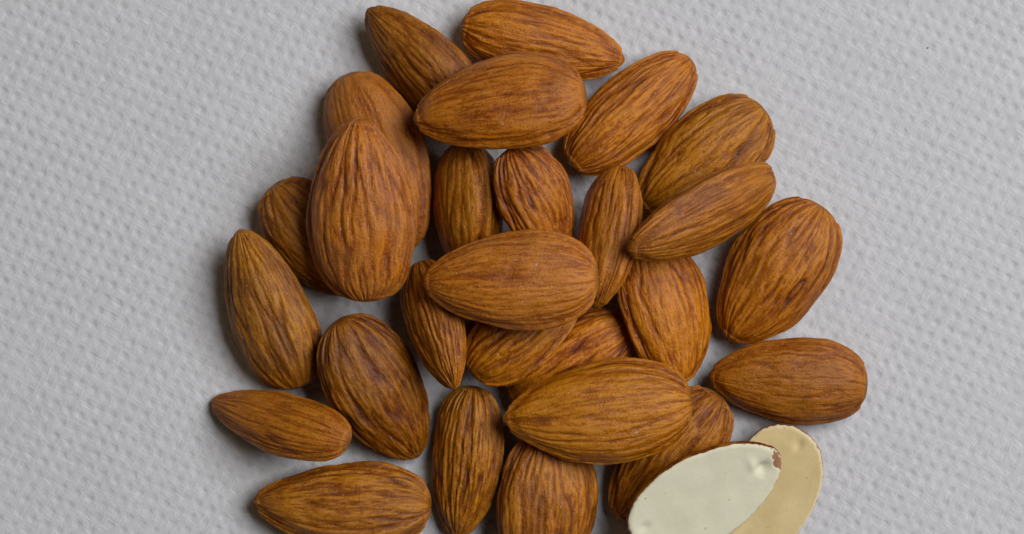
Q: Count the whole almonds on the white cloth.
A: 27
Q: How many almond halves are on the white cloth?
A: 2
